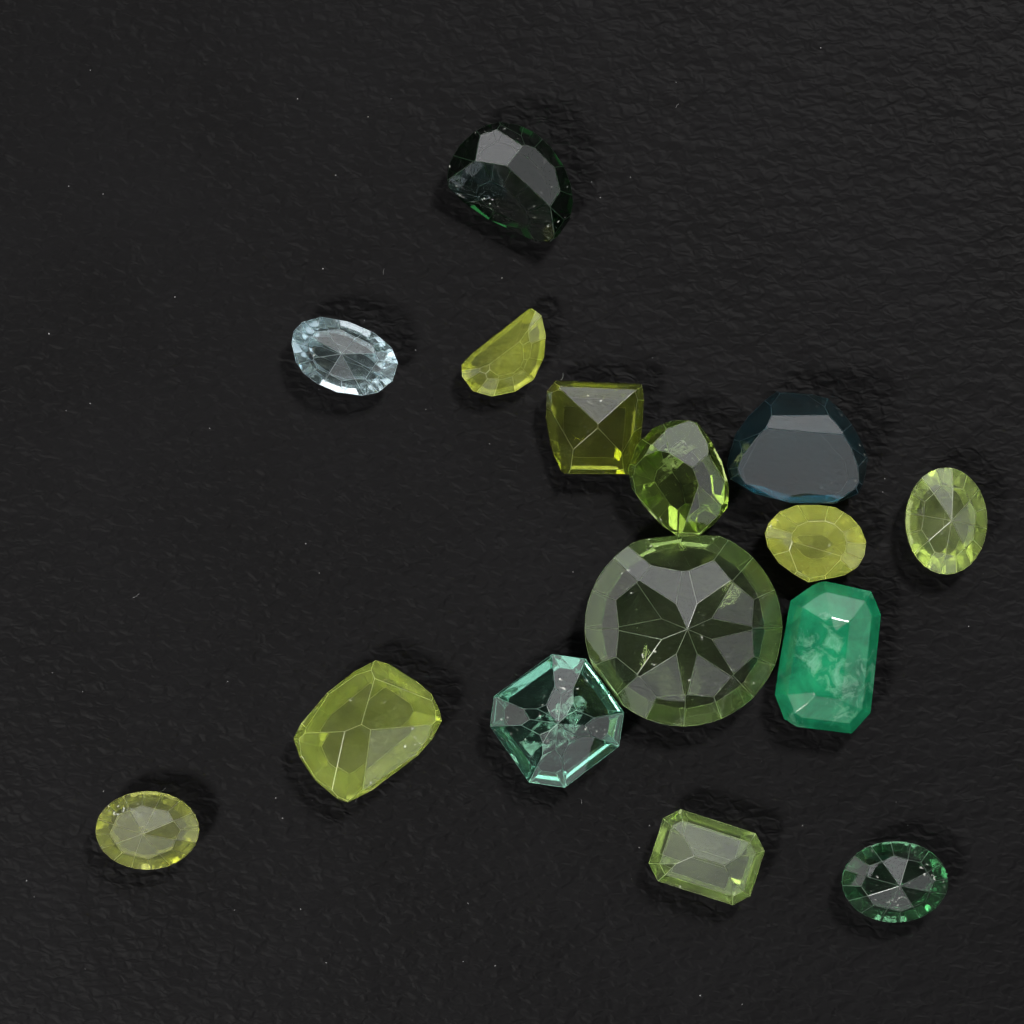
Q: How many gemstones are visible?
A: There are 15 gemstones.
